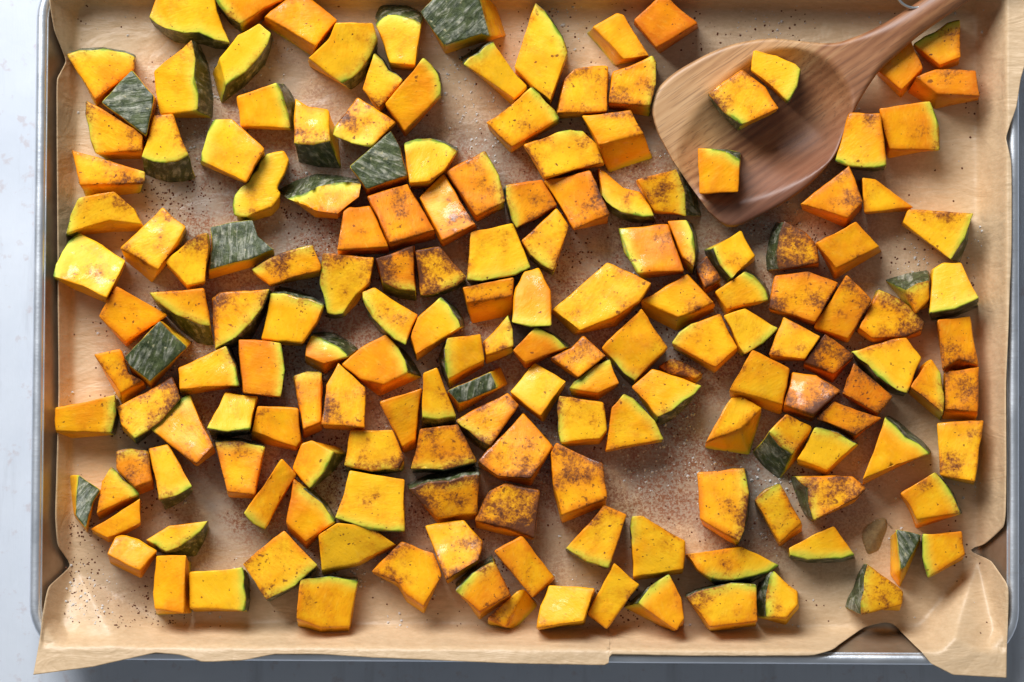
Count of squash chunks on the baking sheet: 173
